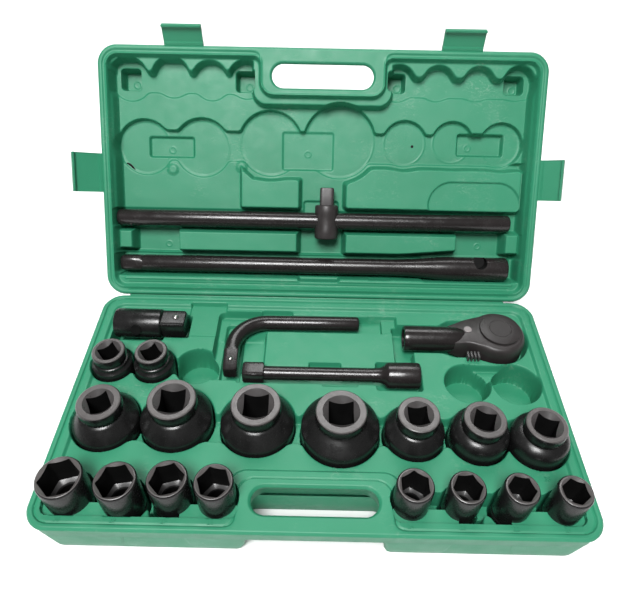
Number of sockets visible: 17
